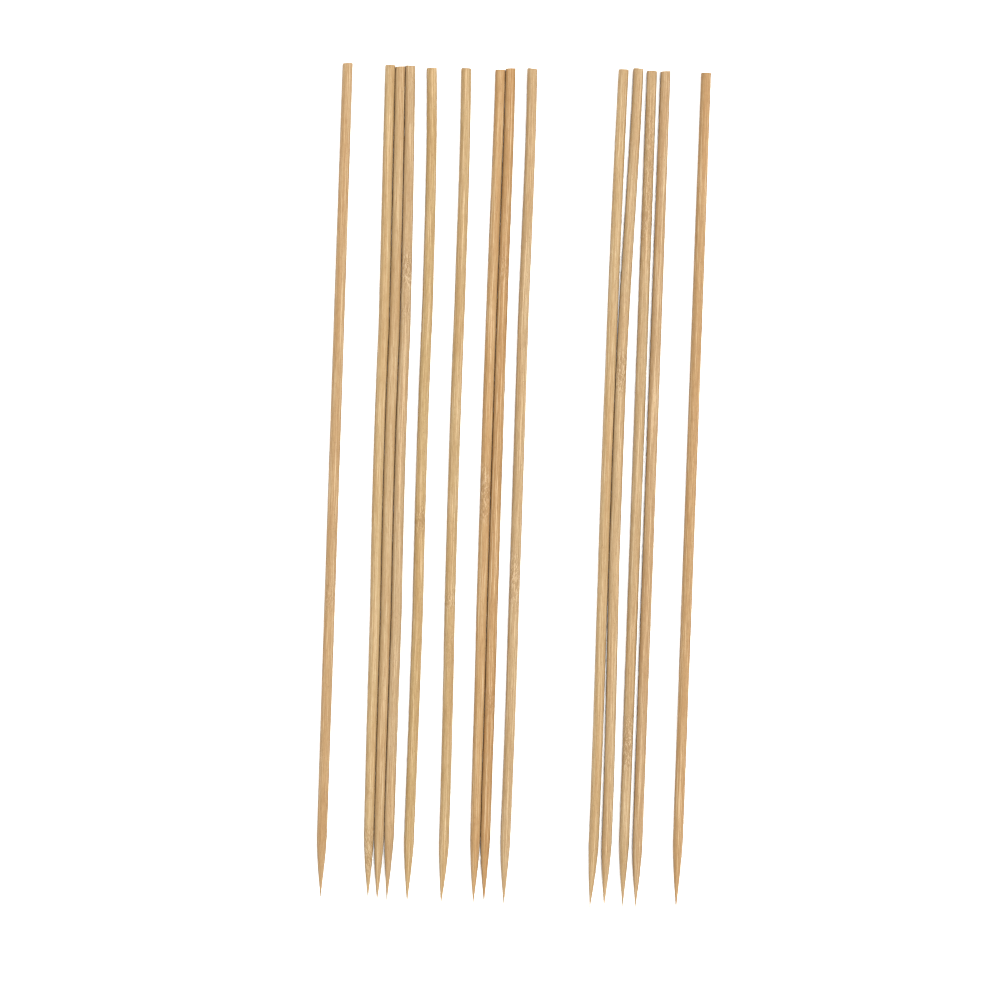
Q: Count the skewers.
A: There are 14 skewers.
